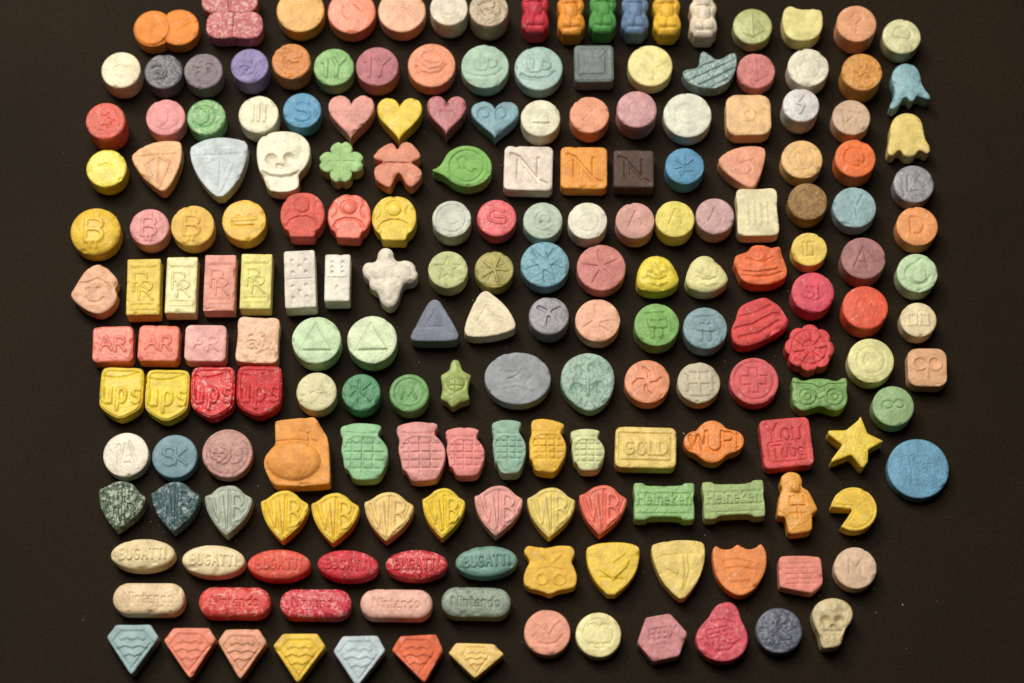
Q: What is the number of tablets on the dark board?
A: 196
